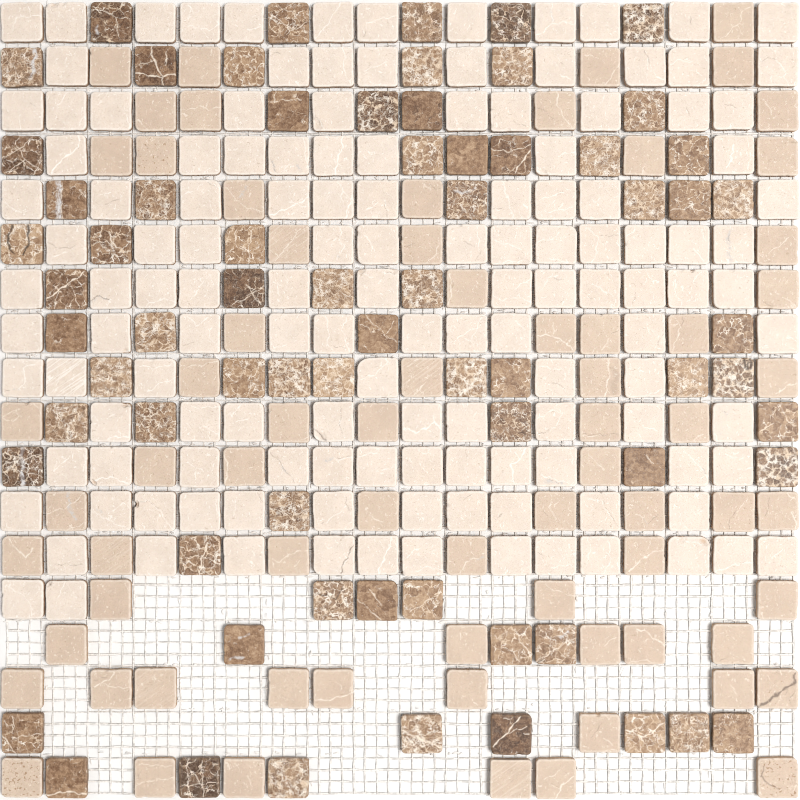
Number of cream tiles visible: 135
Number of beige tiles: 70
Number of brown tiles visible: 69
